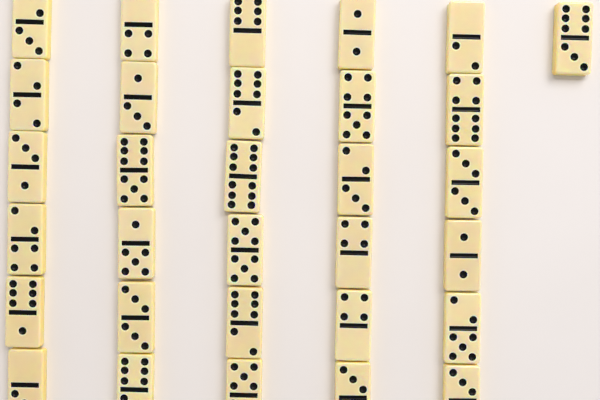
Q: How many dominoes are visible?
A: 31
